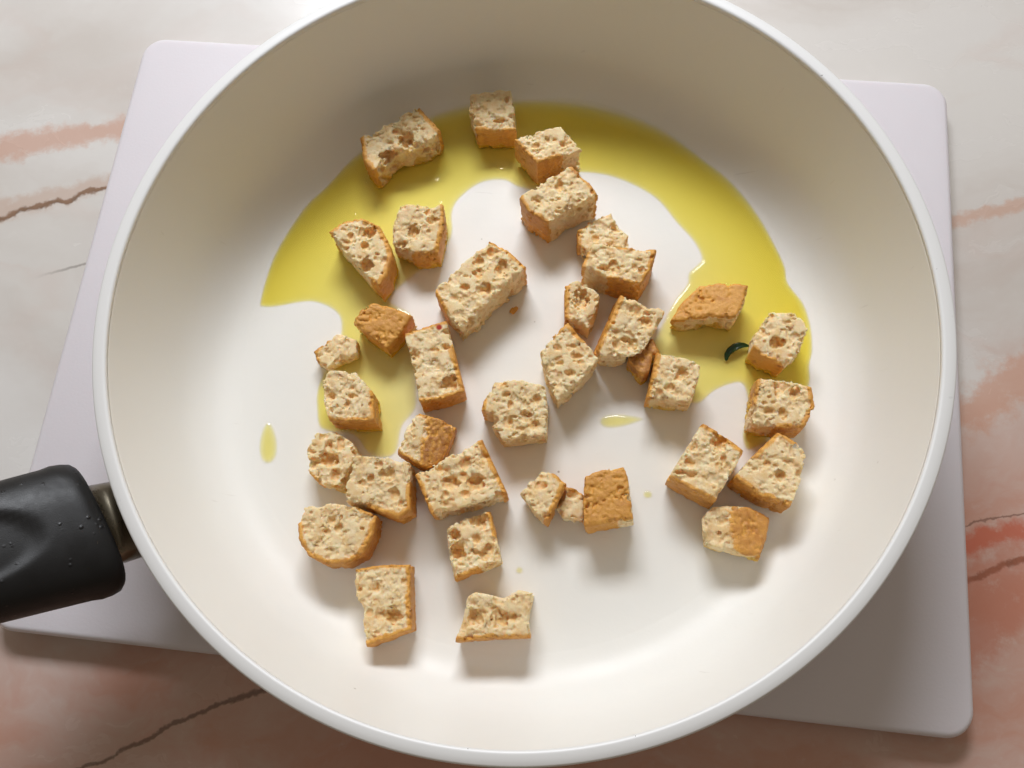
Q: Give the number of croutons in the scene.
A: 36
